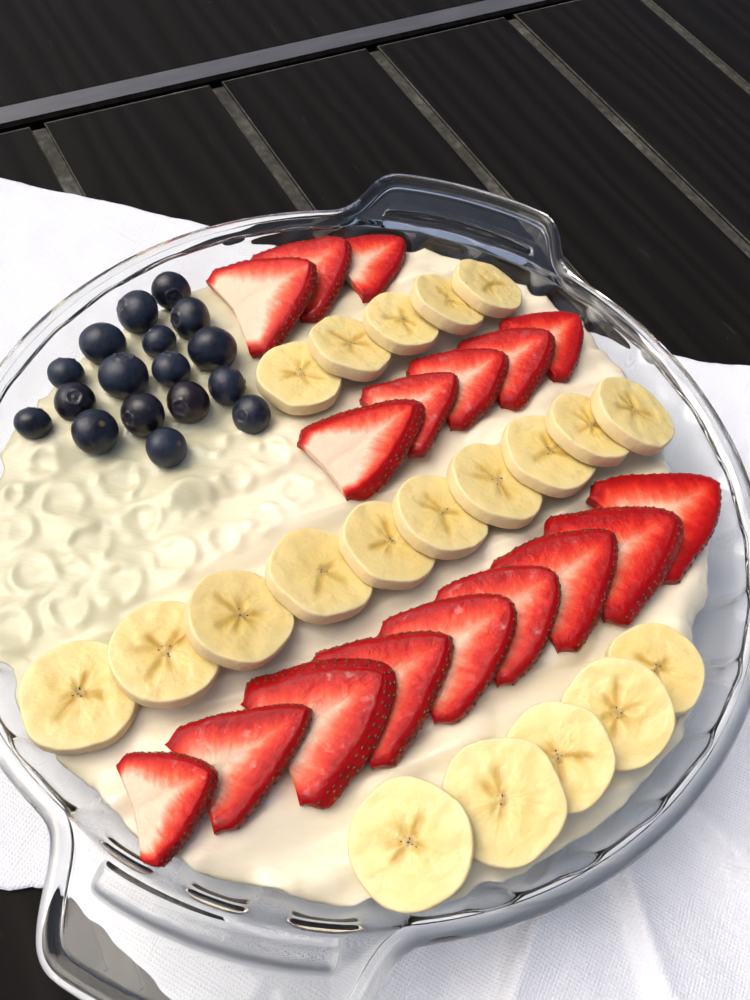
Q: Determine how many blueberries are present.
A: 17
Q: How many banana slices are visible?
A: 20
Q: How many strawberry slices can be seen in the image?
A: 17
